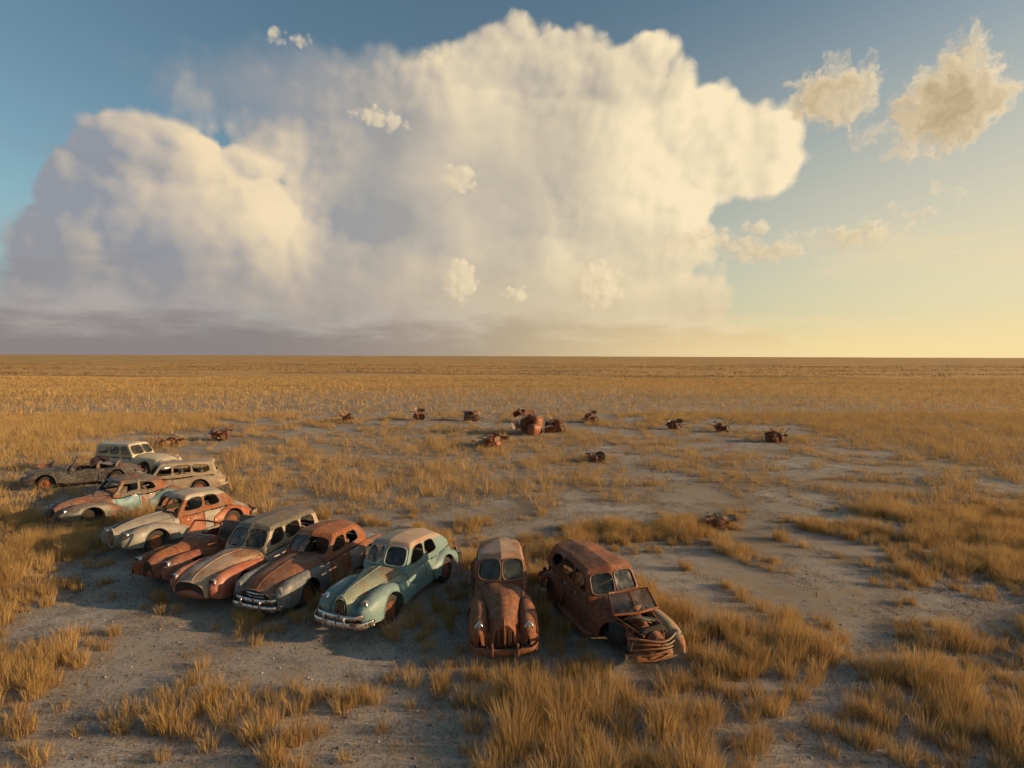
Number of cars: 11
